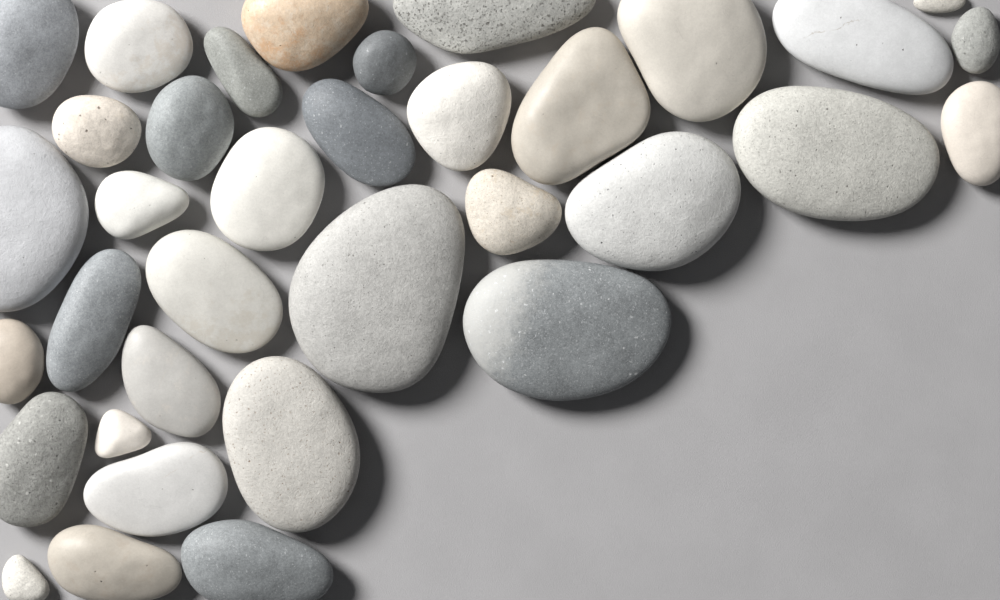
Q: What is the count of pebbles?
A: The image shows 35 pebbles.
